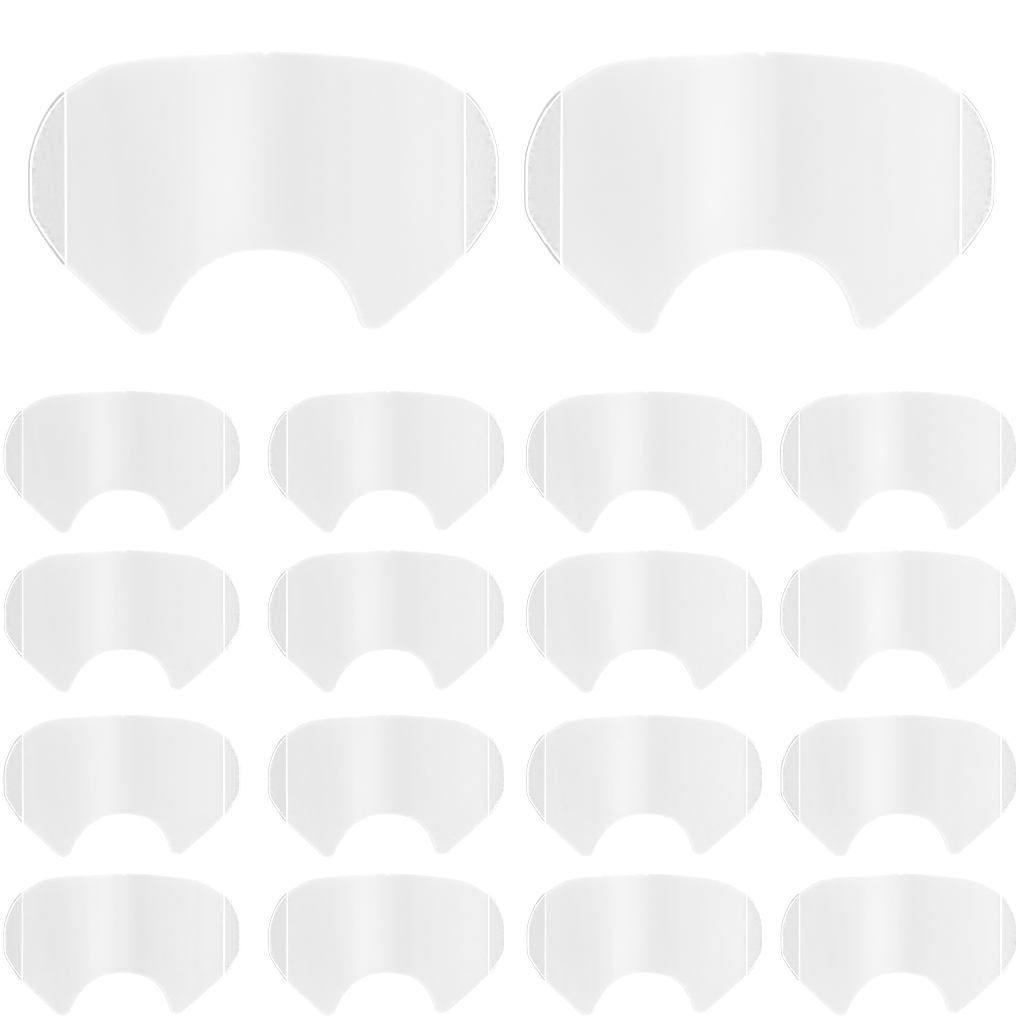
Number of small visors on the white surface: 16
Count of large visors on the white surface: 2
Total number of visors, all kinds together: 18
